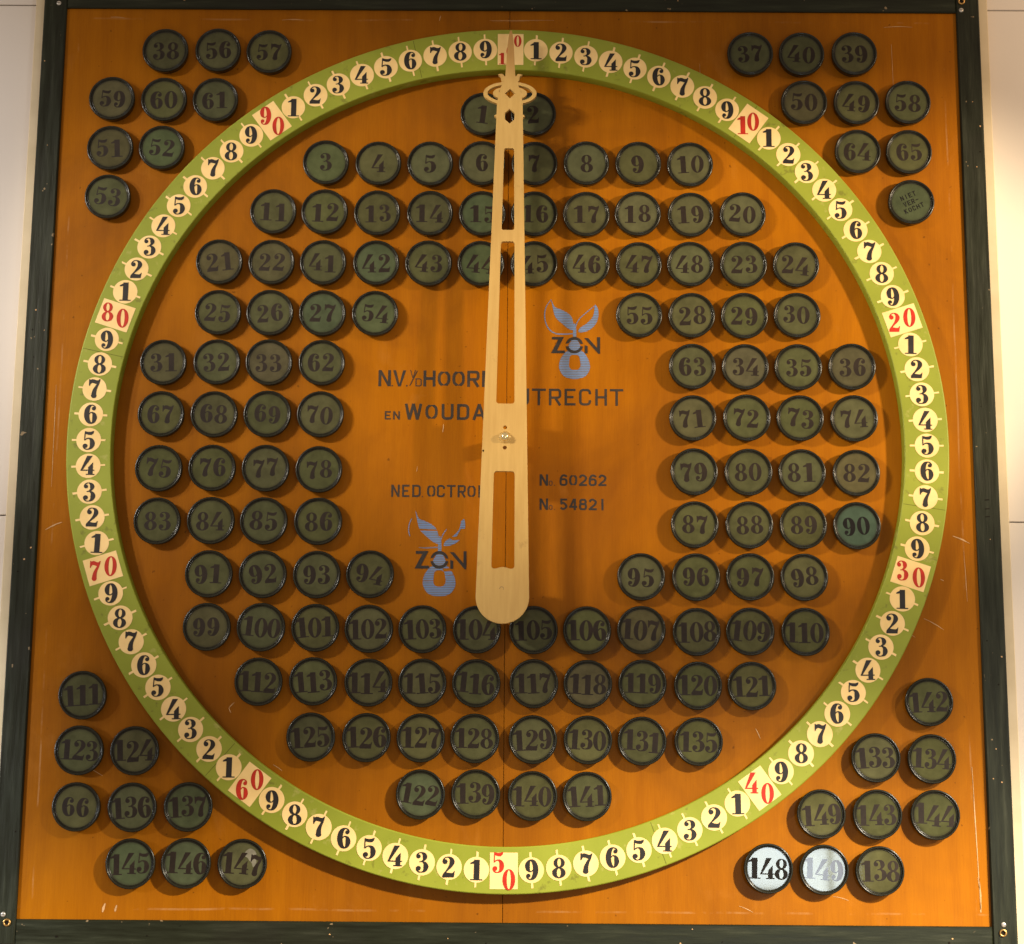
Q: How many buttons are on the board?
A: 150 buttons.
